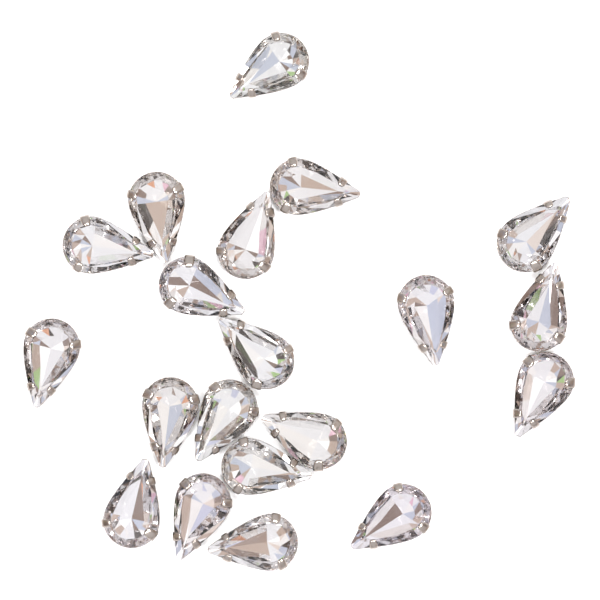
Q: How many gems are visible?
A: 20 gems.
